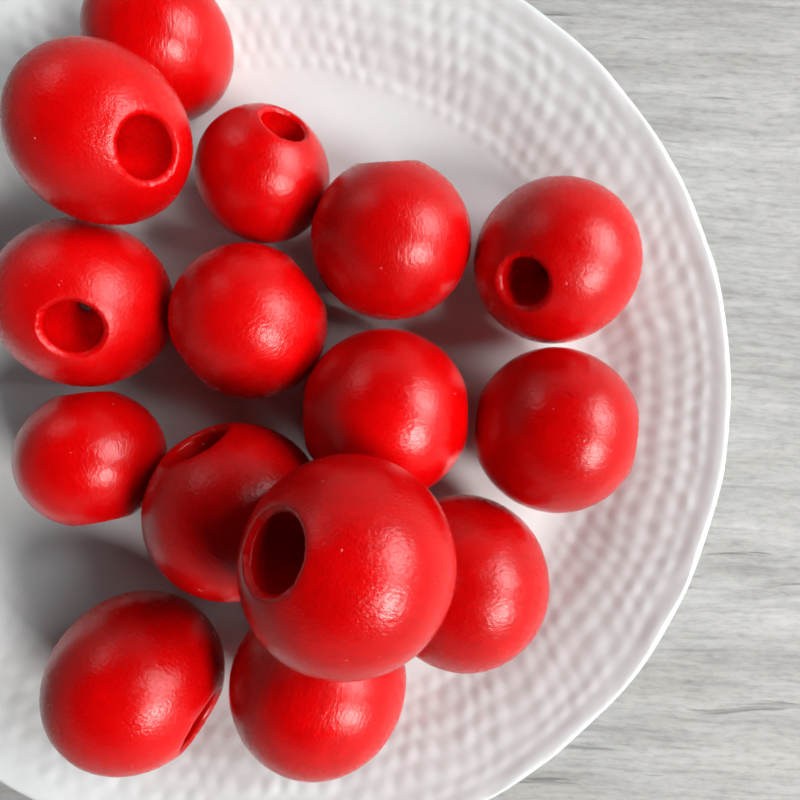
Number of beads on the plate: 15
